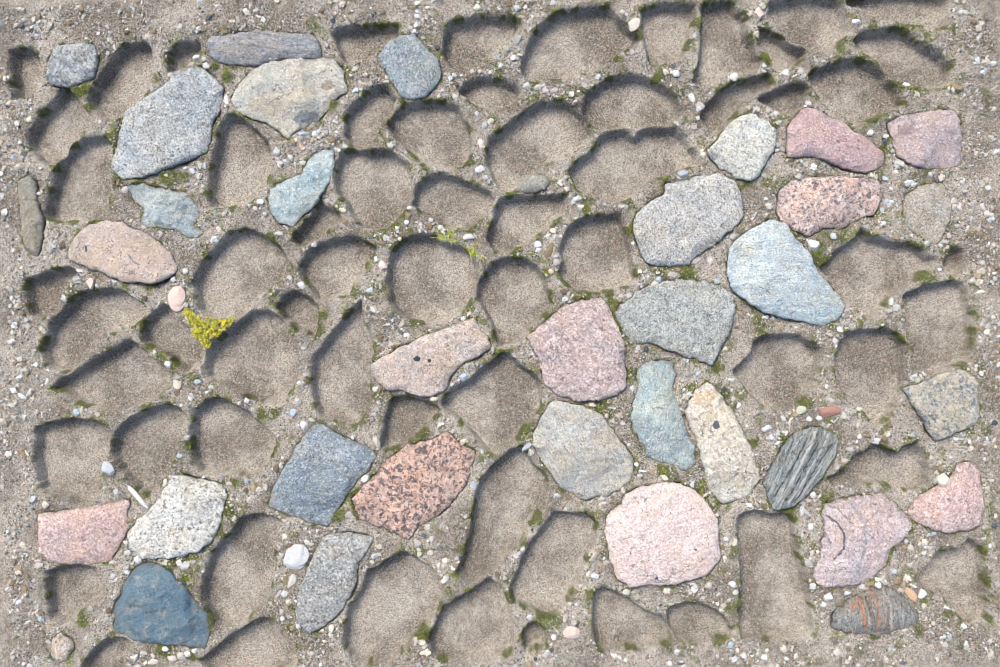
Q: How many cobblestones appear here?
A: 36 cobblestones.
